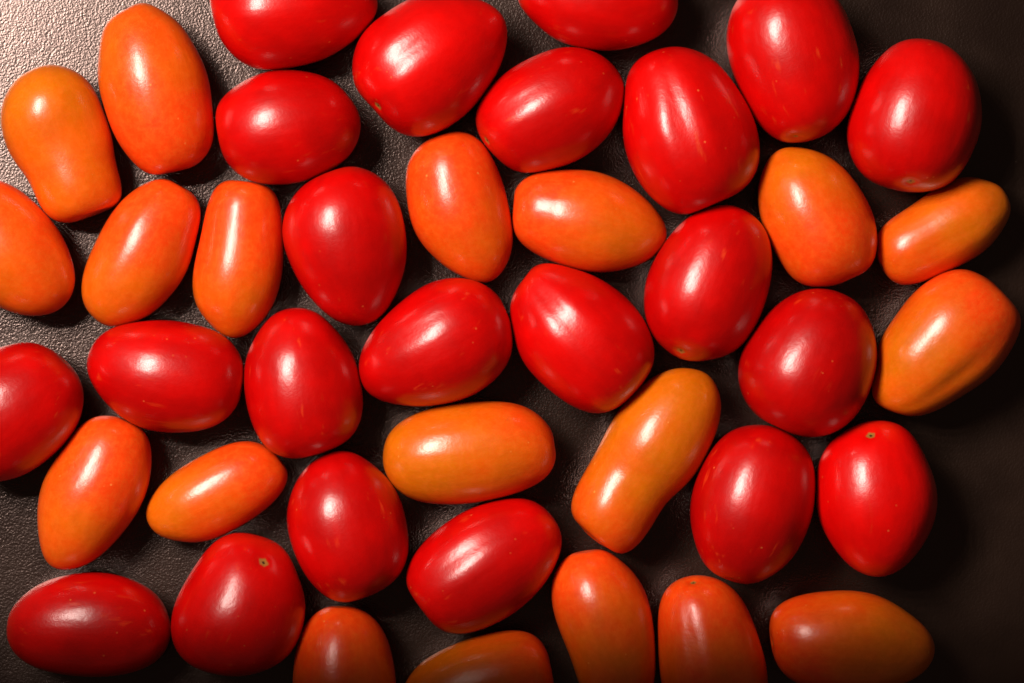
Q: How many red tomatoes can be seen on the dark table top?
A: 22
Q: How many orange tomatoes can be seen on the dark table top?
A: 19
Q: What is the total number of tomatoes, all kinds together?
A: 41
